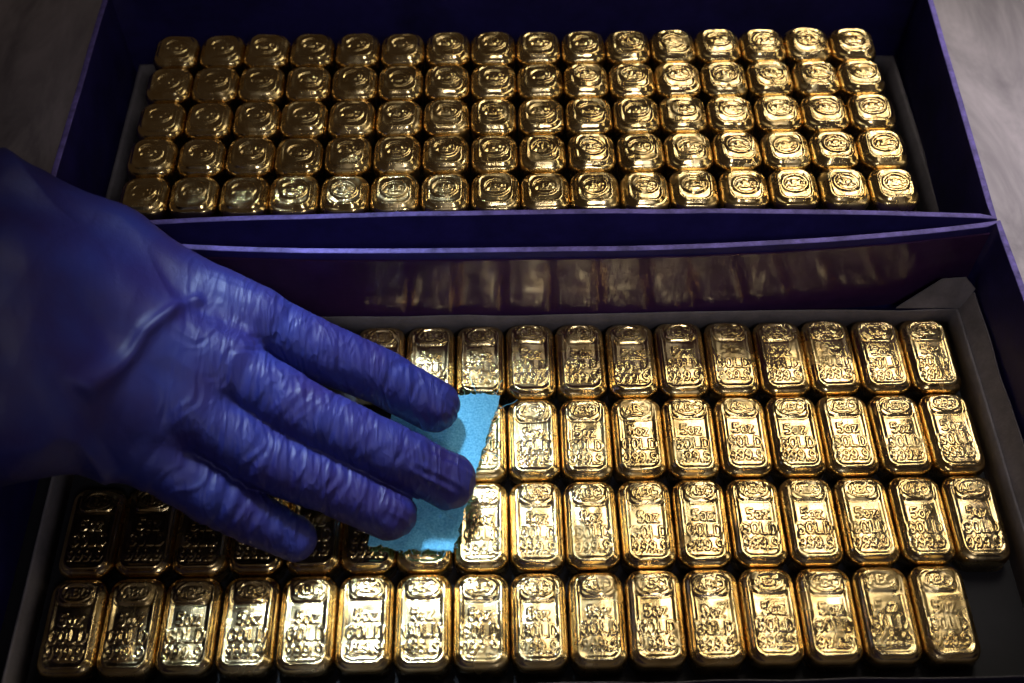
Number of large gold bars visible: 55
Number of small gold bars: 80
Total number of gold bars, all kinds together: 135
